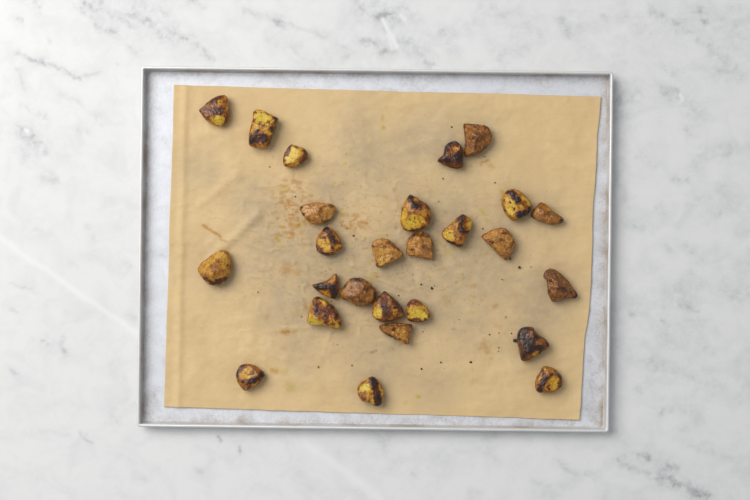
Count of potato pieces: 26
